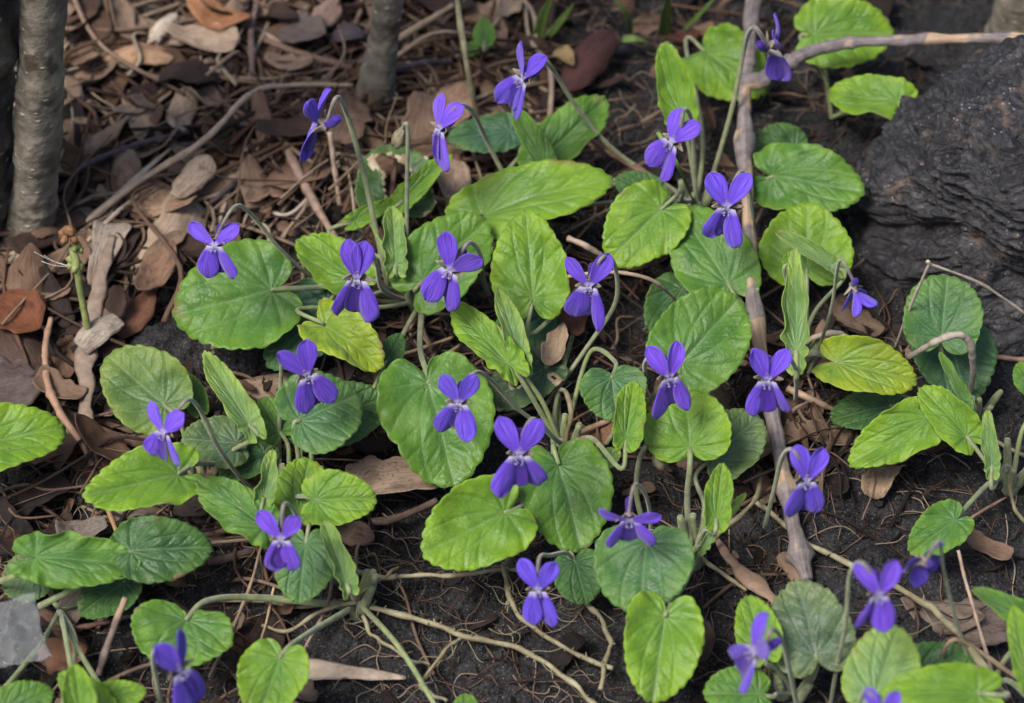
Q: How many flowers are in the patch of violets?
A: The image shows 26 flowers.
